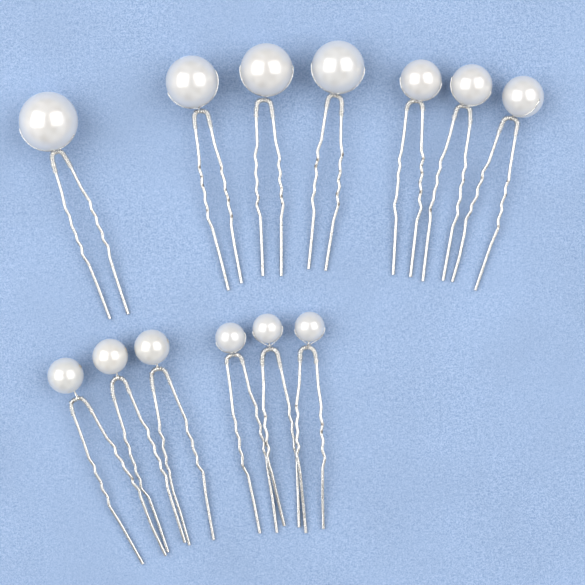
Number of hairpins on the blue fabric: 13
